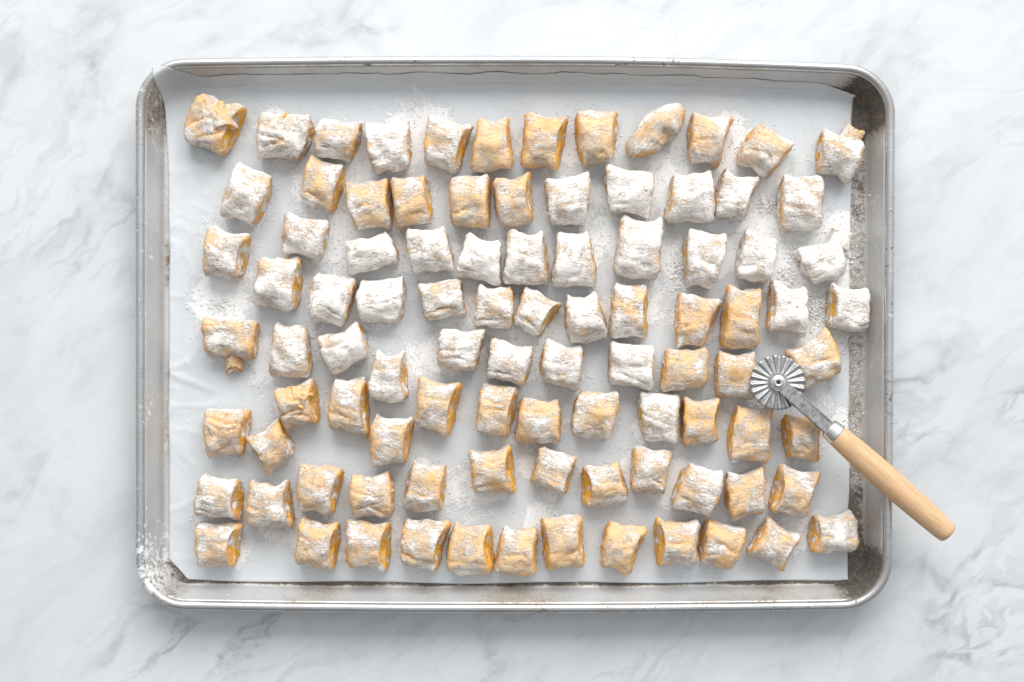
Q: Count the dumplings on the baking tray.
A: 94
